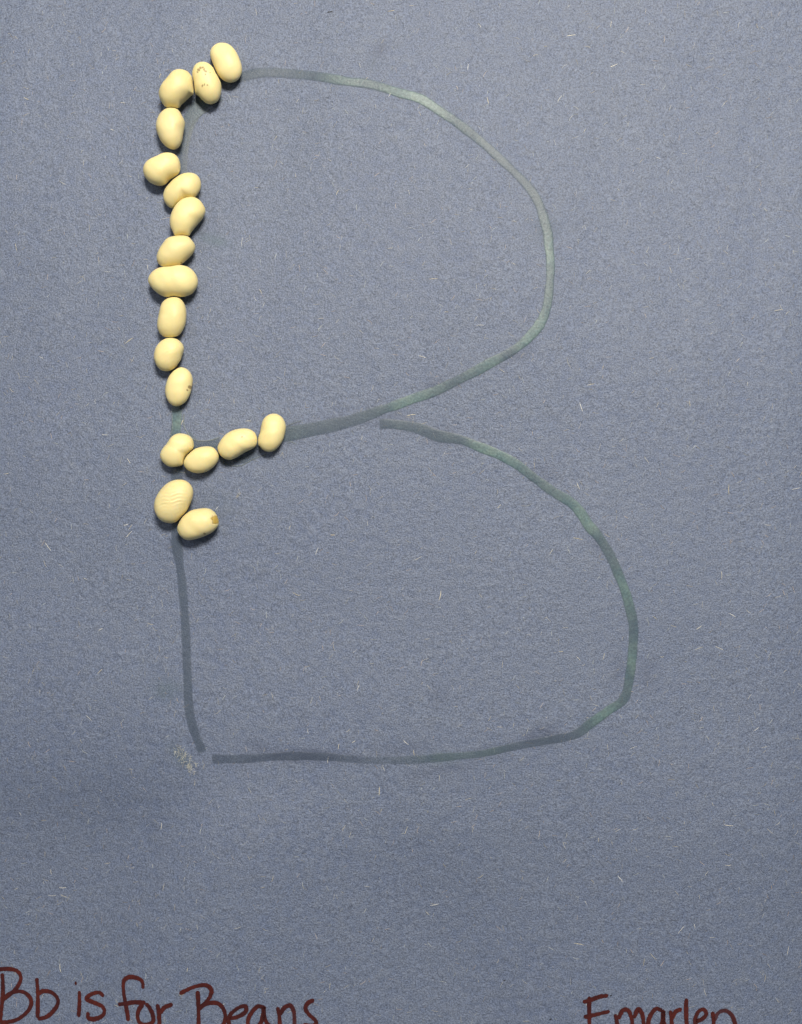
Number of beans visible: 18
